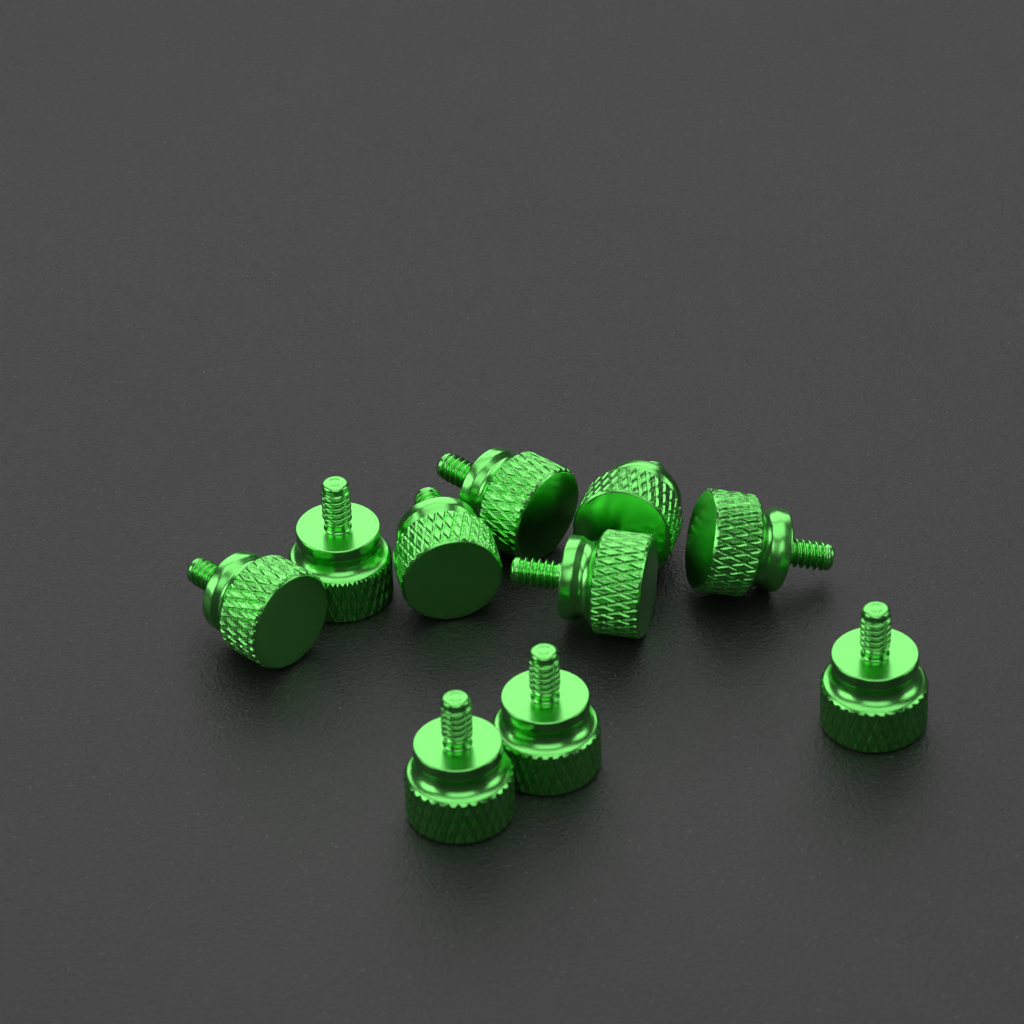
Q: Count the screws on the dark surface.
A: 10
